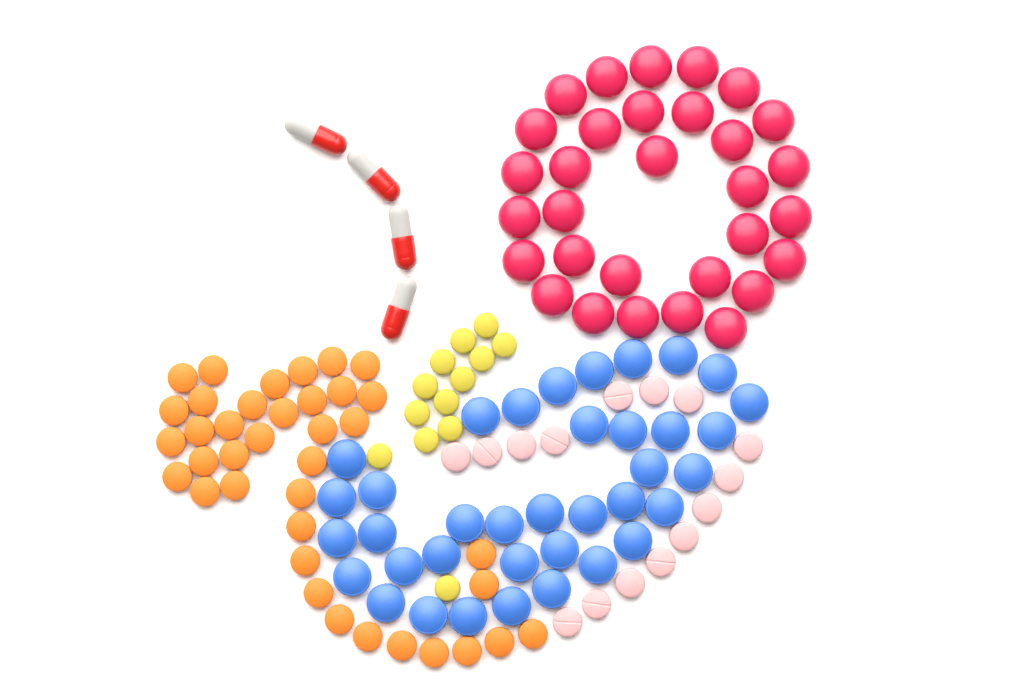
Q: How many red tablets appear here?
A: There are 31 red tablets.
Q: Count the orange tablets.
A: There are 38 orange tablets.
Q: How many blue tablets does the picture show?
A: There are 37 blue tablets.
